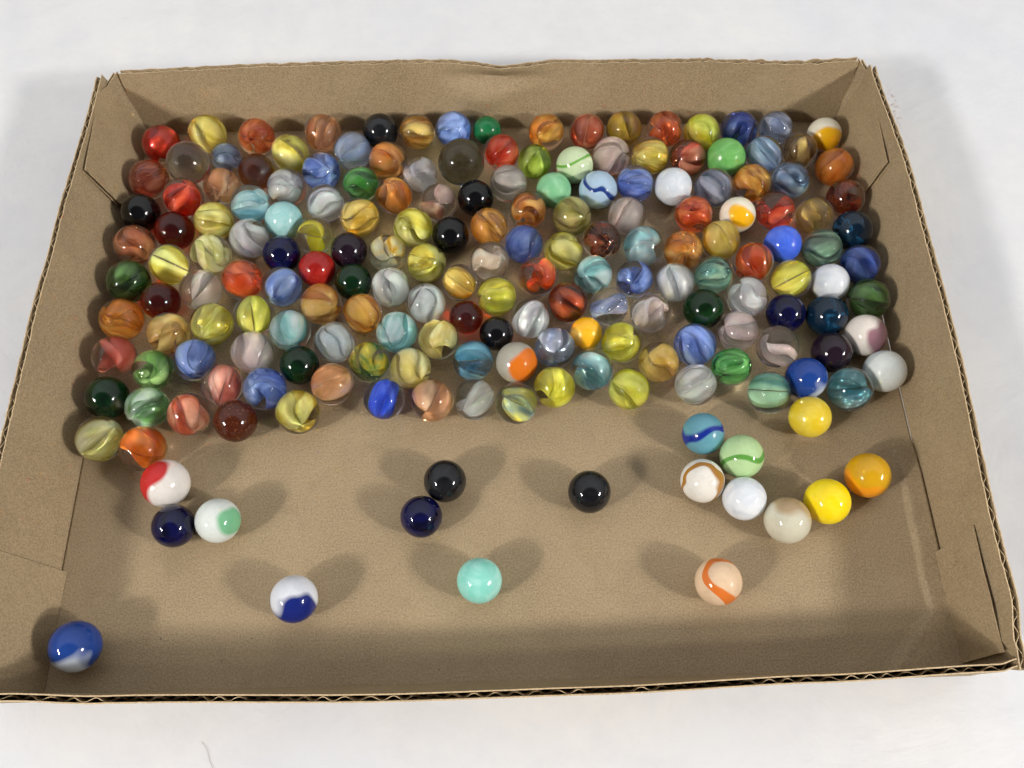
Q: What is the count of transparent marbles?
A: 137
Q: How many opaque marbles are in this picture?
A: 51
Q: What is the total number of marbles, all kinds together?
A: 188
